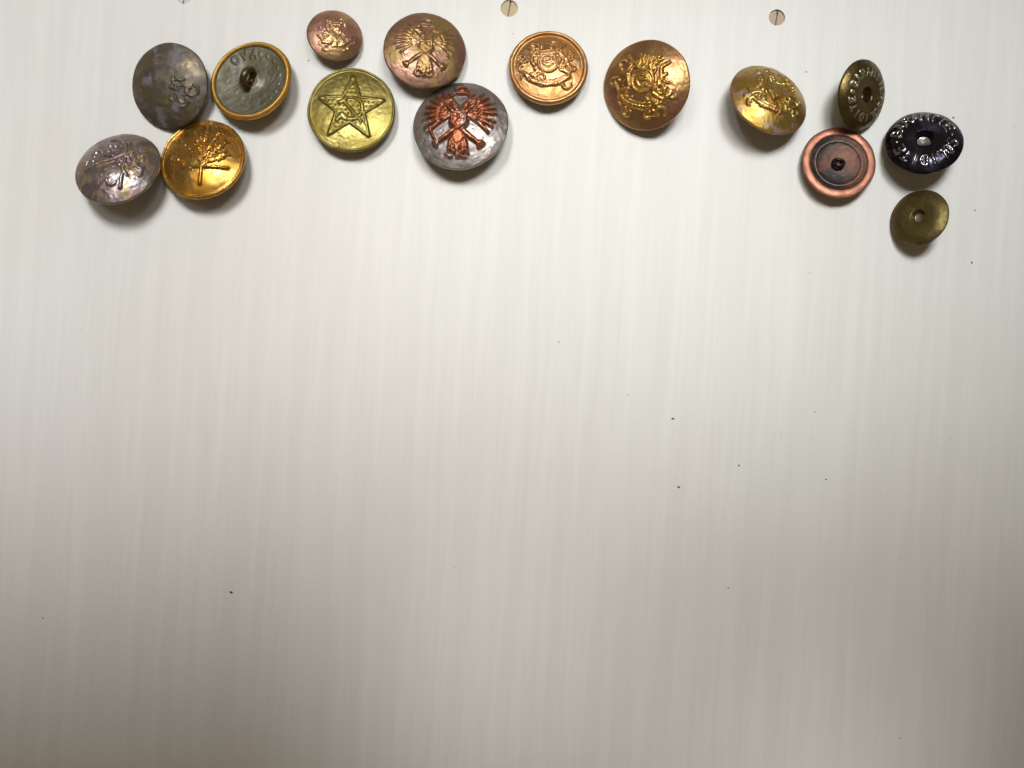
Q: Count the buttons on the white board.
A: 15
